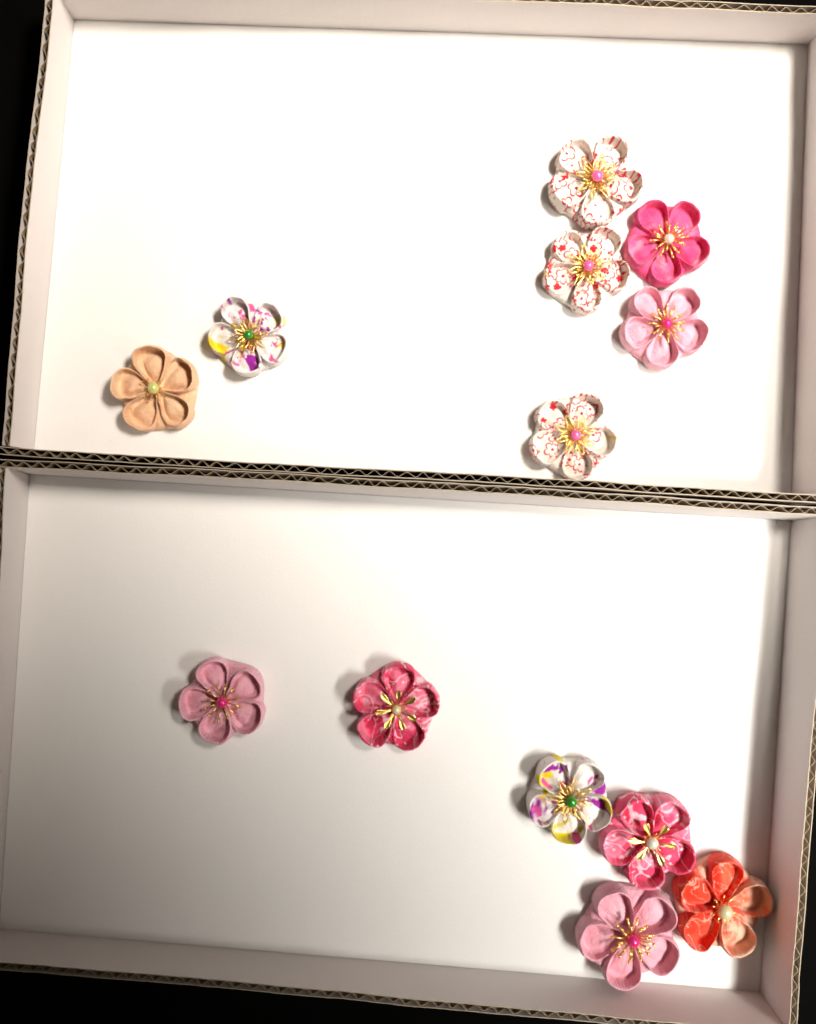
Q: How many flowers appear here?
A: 13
